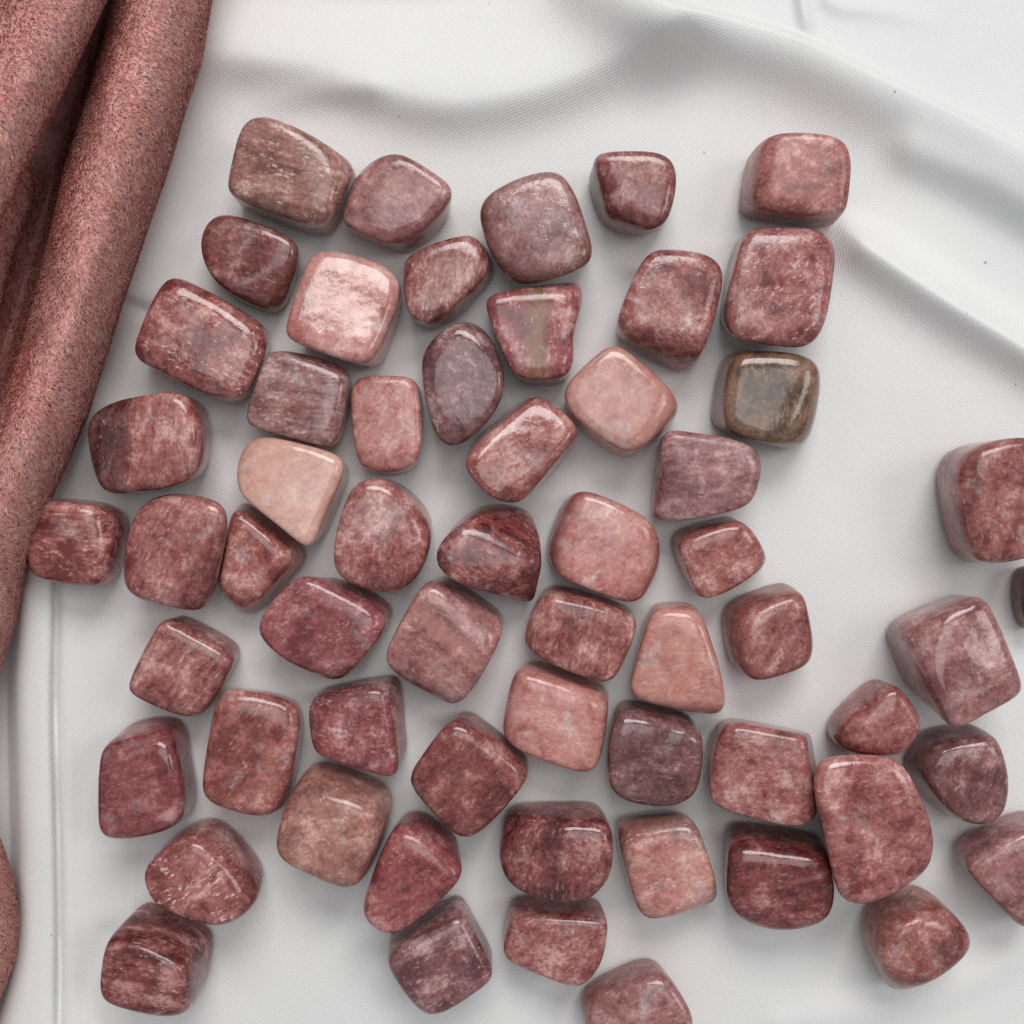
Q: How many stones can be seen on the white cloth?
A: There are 59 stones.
